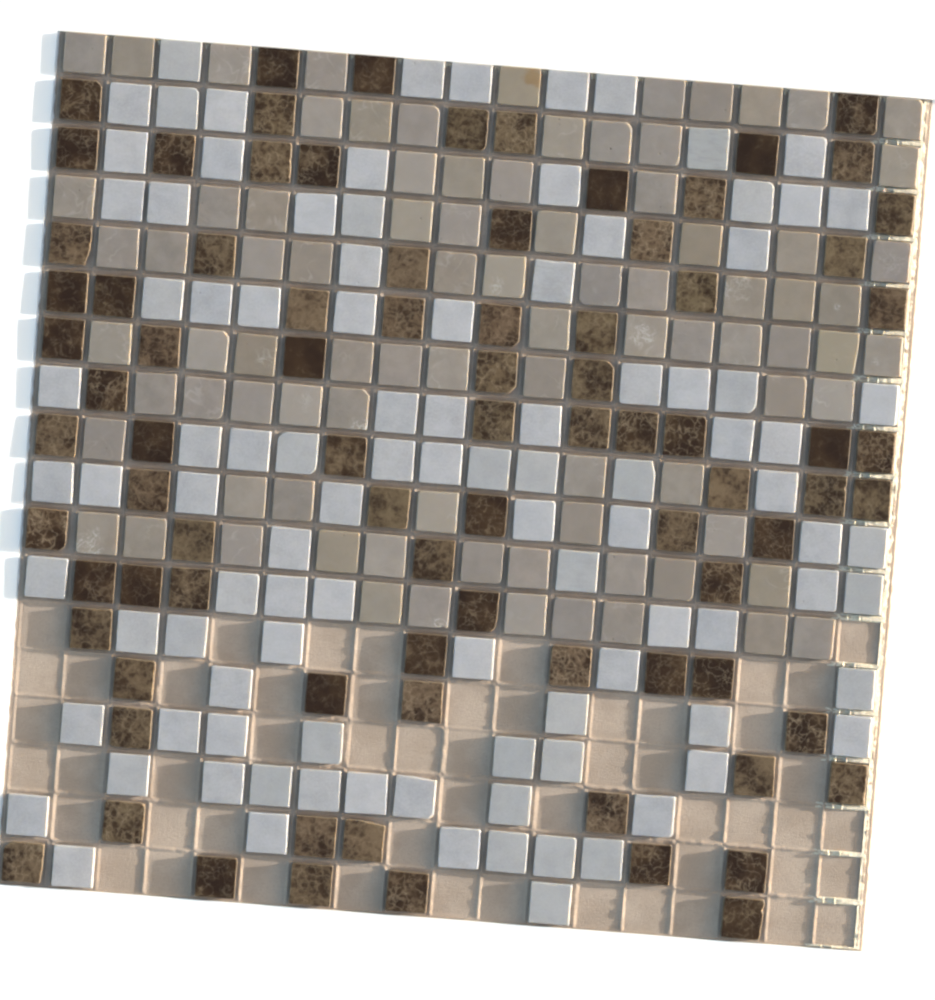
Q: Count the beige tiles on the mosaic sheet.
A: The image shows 87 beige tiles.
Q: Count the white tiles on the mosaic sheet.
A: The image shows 100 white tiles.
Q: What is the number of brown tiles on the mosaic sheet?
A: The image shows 84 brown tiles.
